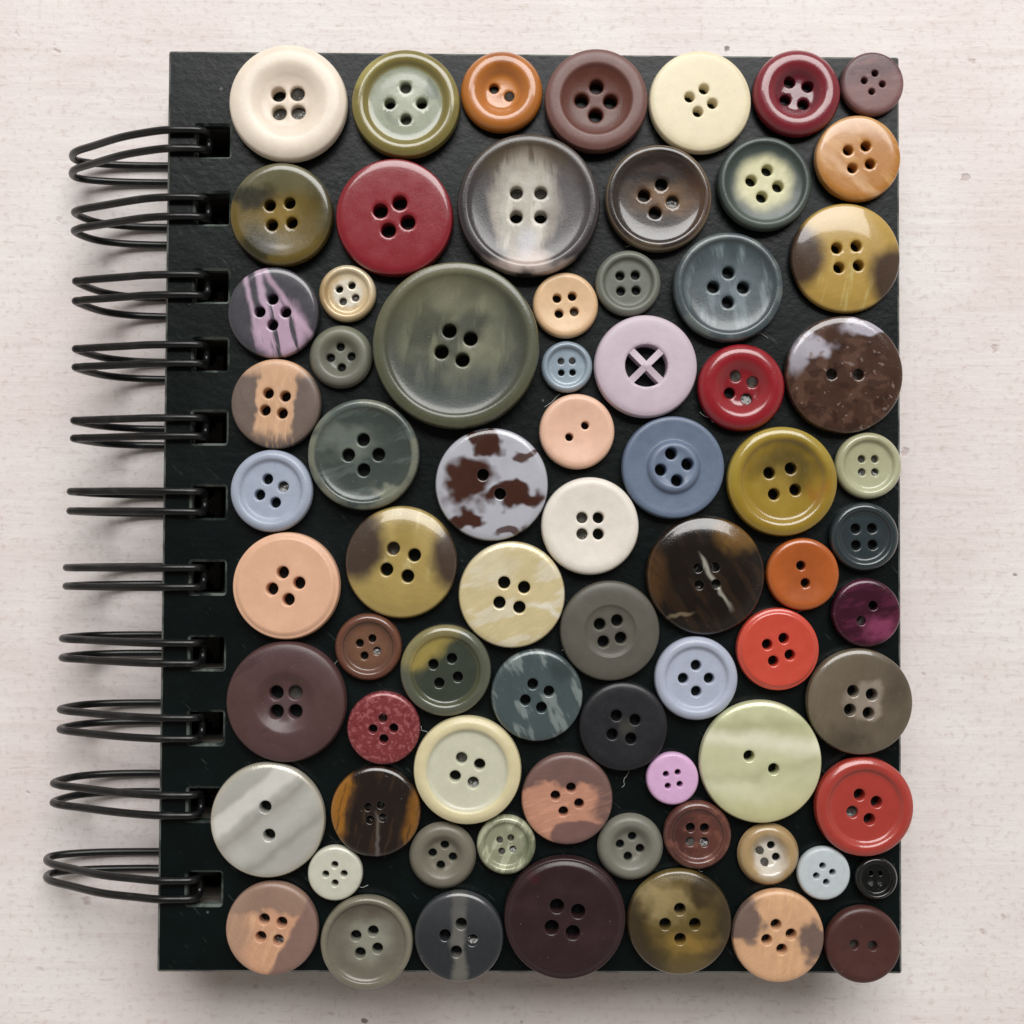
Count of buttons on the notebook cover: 73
